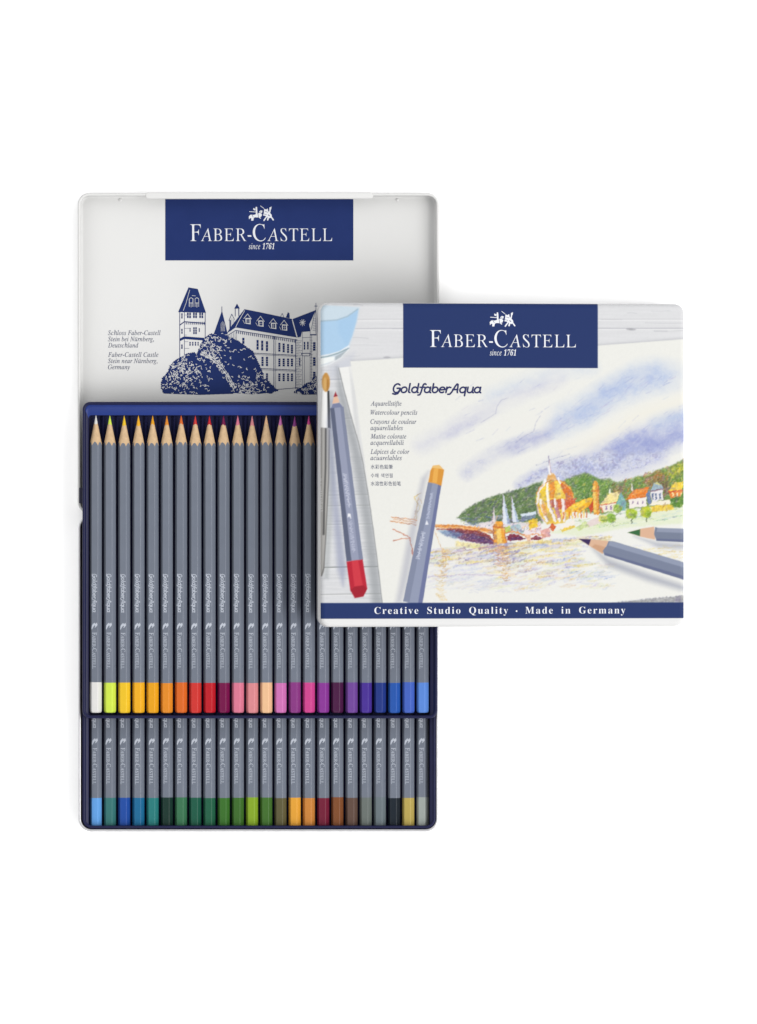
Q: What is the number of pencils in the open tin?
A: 48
